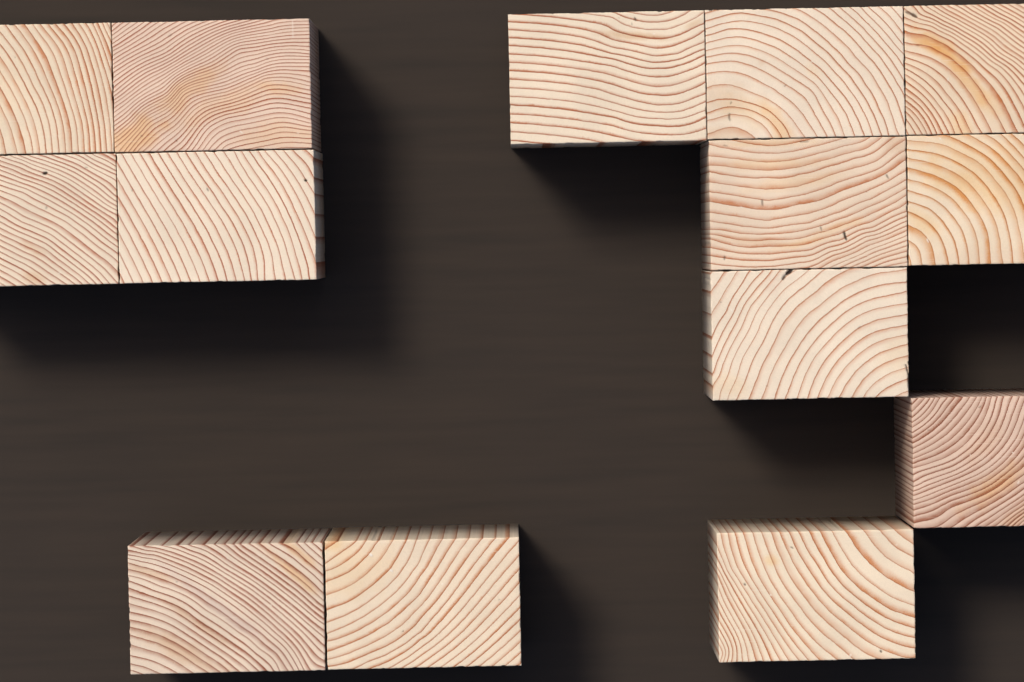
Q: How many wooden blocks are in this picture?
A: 14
